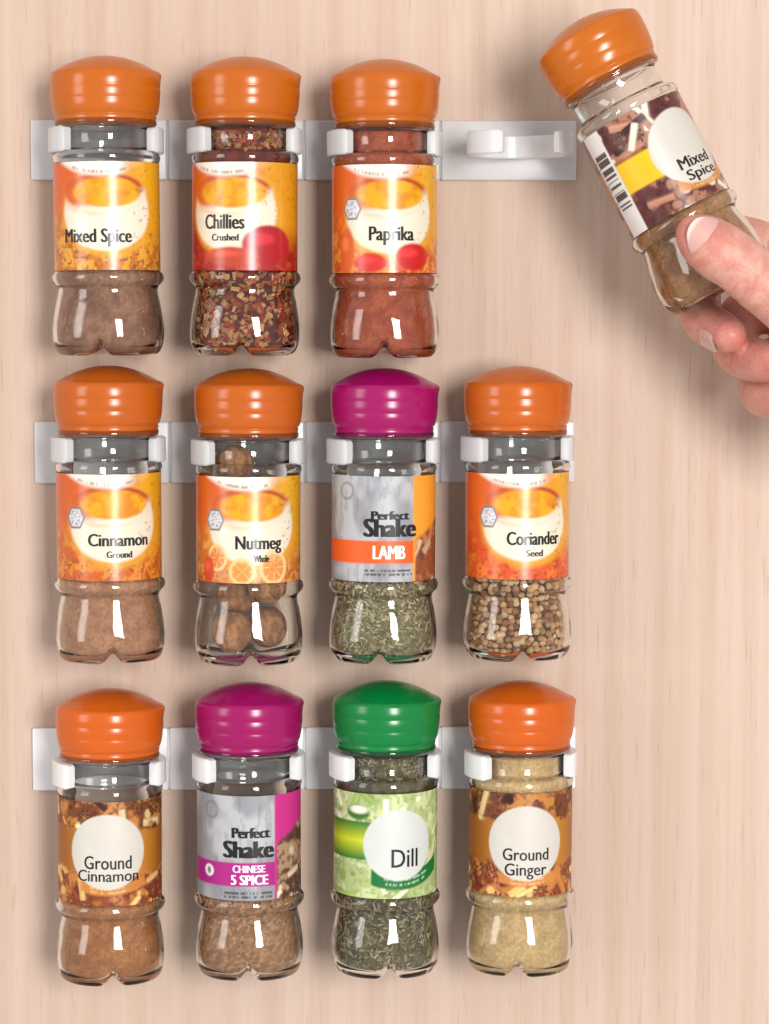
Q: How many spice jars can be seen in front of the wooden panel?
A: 12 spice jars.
